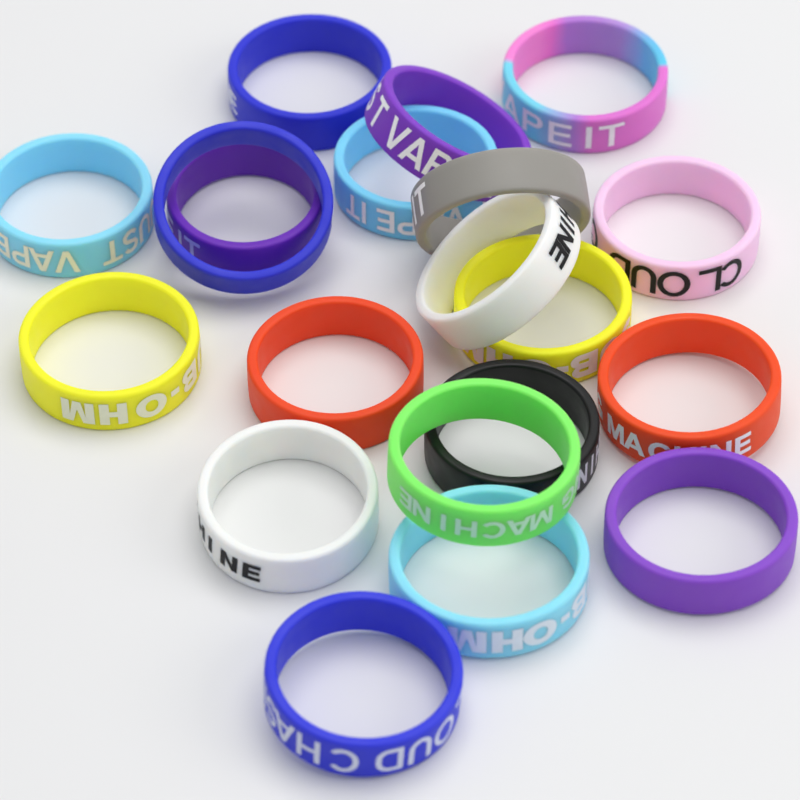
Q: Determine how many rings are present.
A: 20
